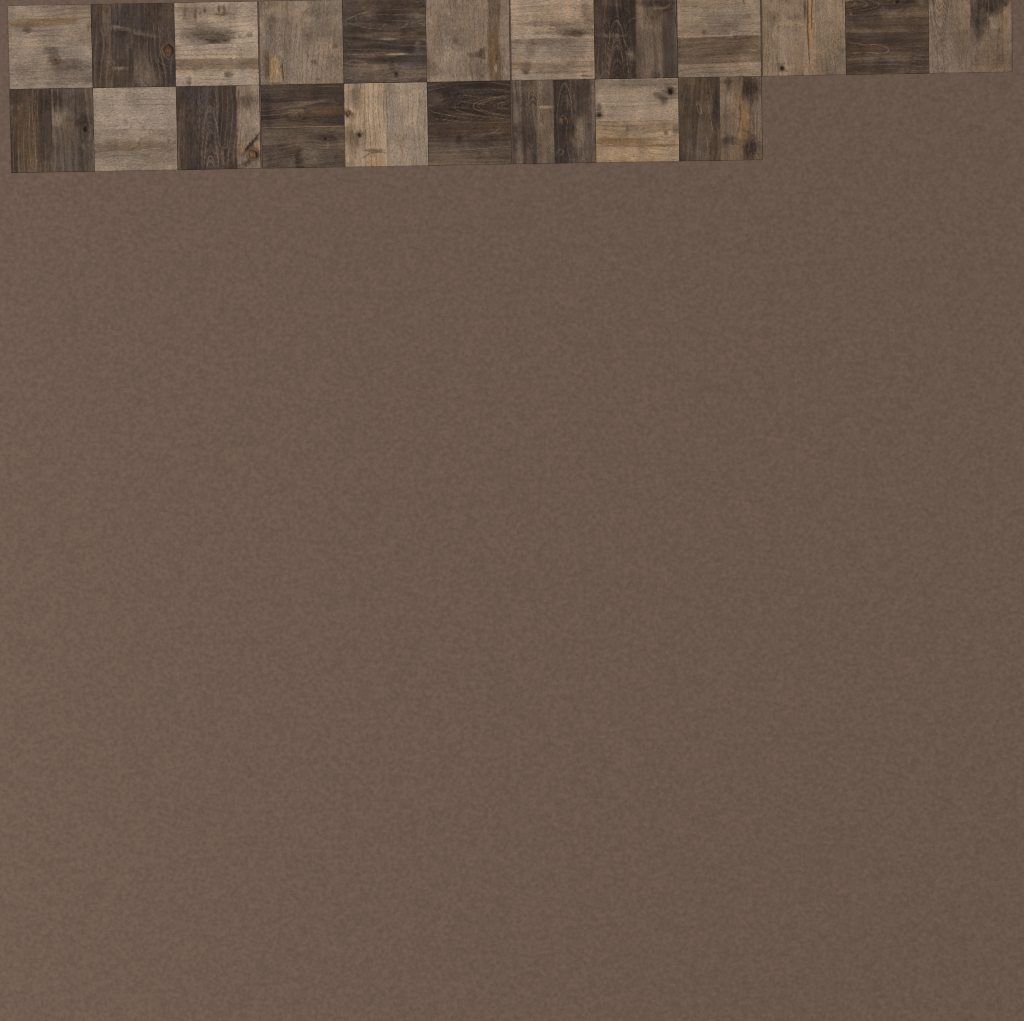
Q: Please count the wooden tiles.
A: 21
